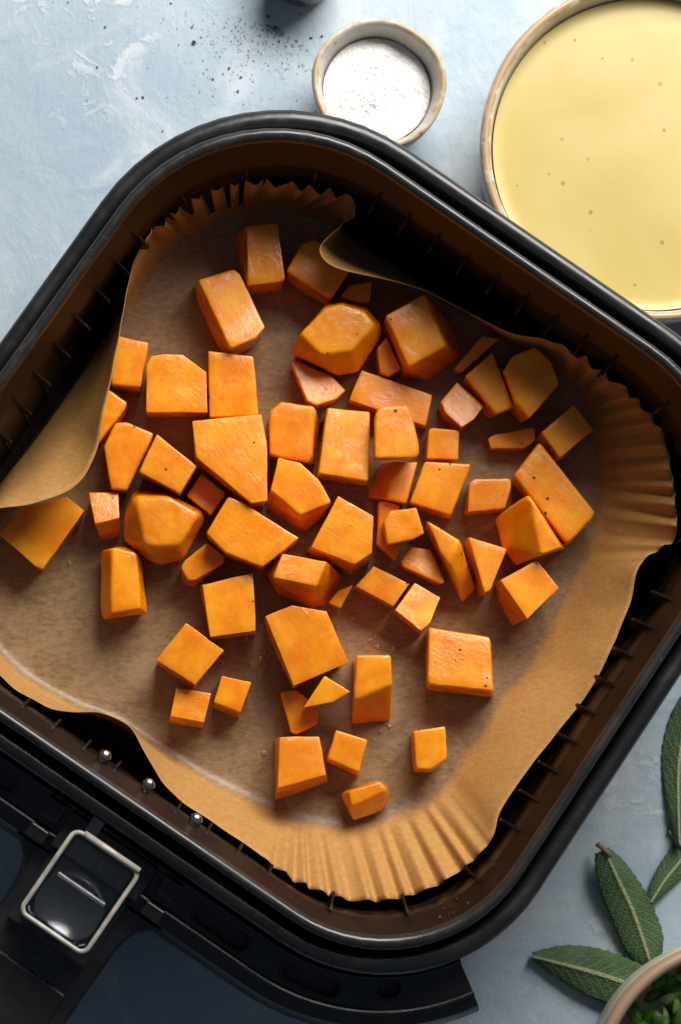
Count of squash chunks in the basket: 63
